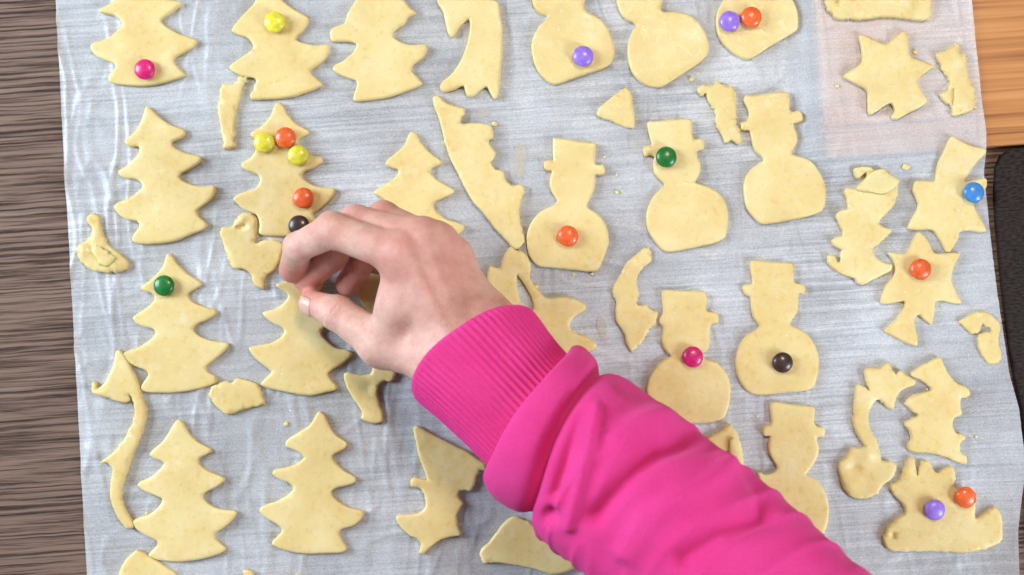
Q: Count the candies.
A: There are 19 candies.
